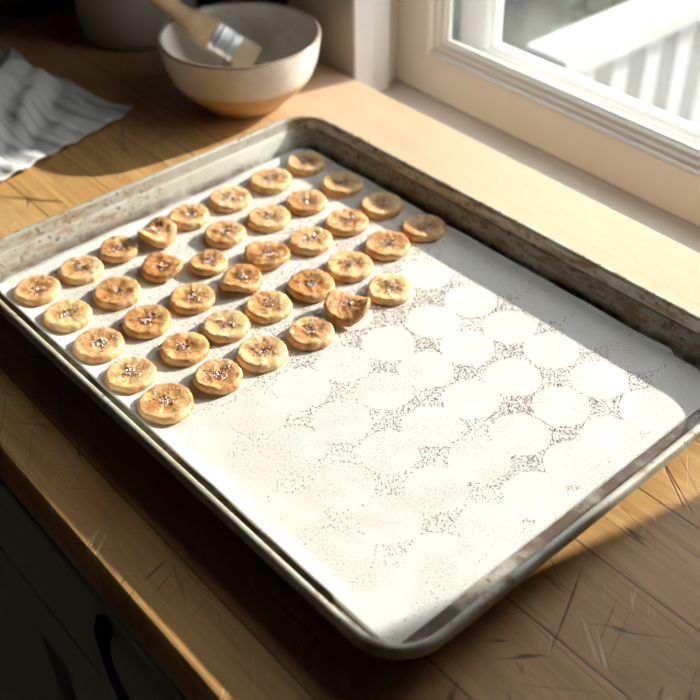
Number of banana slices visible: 38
